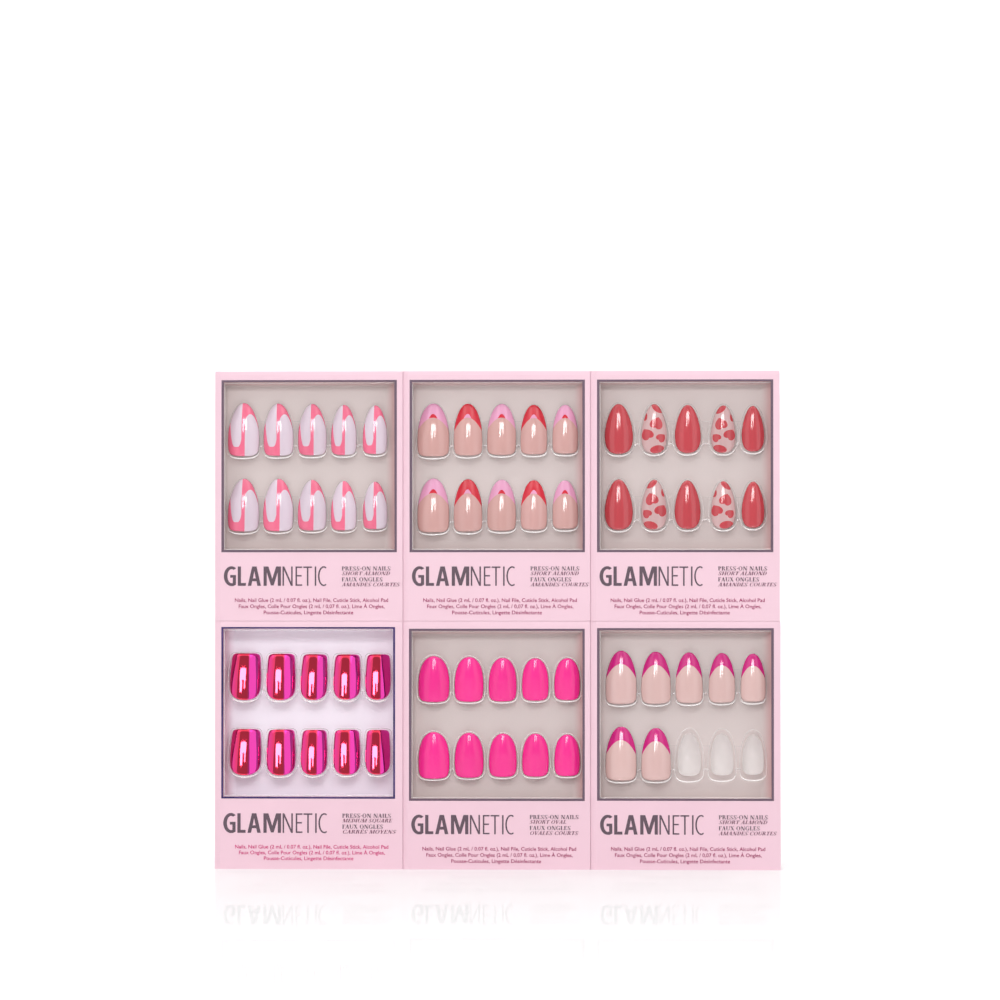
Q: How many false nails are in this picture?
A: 57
